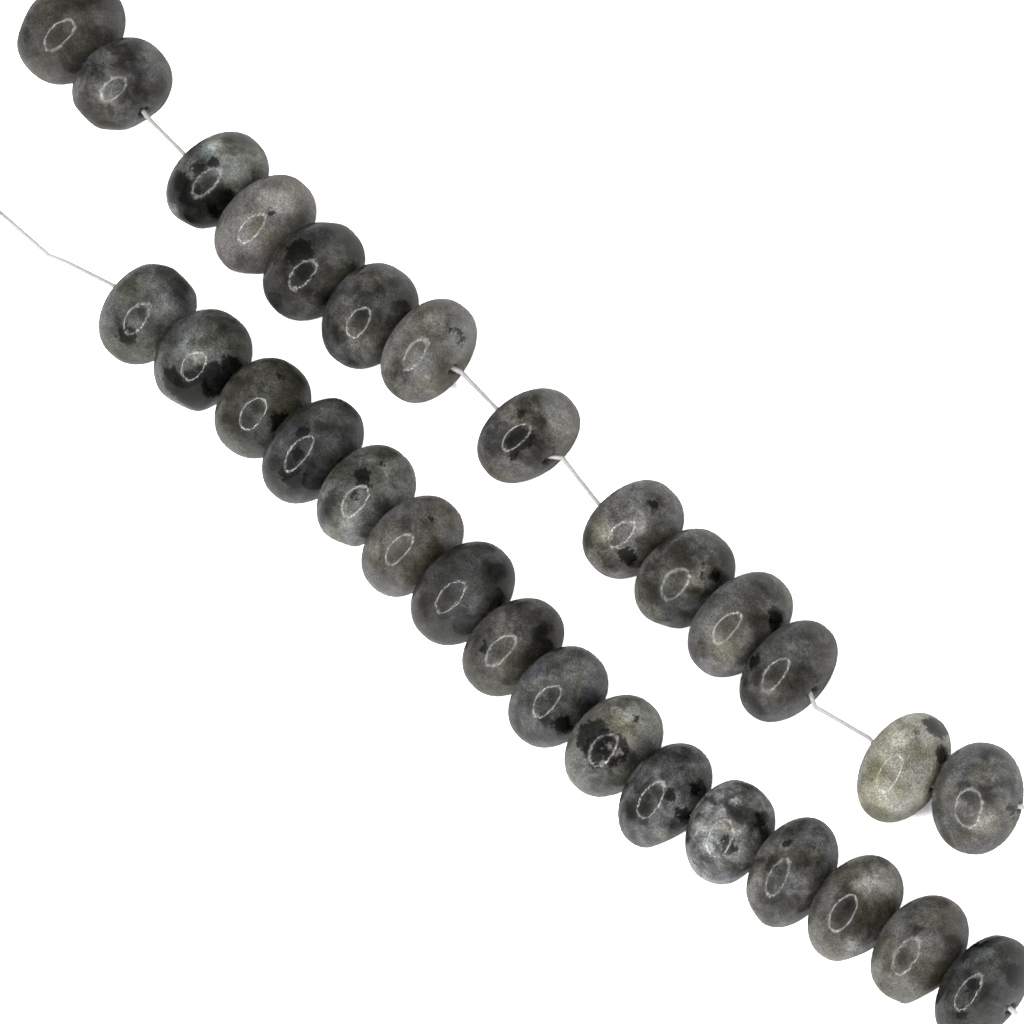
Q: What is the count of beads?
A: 30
